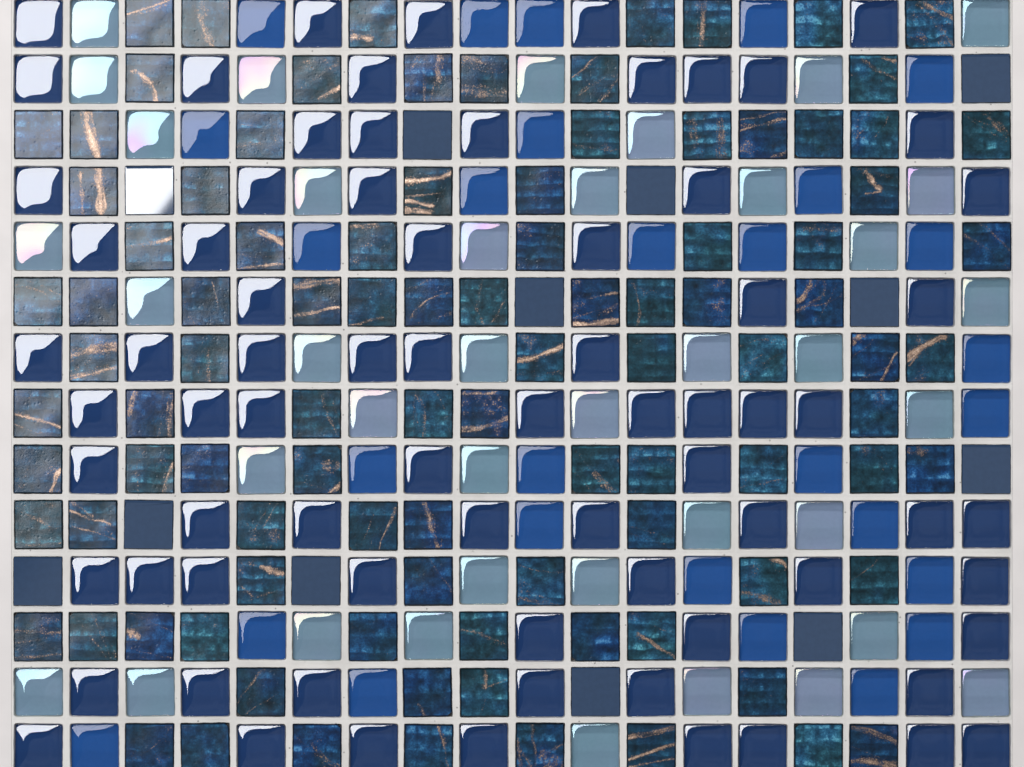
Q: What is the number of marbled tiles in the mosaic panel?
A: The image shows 98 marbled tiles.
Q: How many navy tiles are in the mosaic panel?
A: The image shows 75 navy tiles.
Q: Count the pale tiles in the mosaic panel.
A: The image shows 39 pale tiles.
